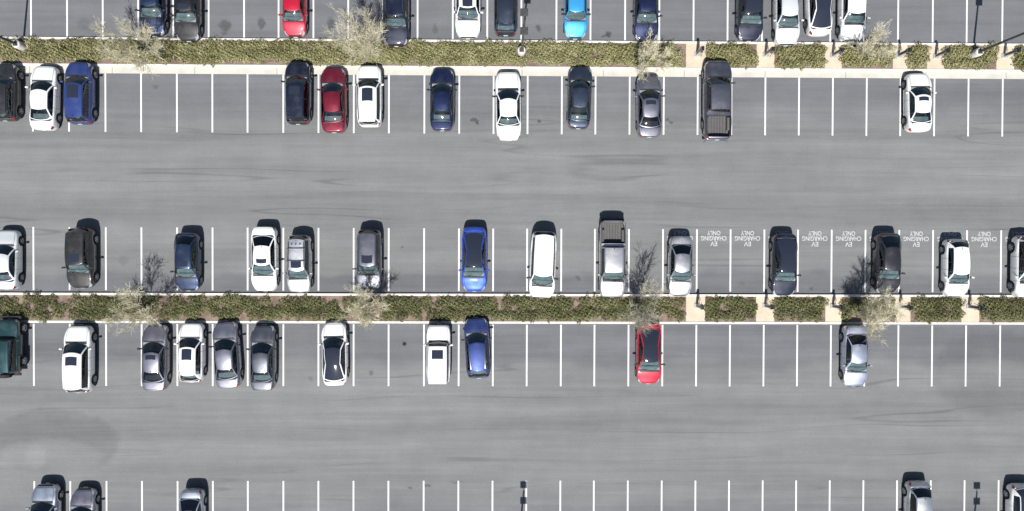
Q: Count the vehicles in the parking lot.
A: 54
